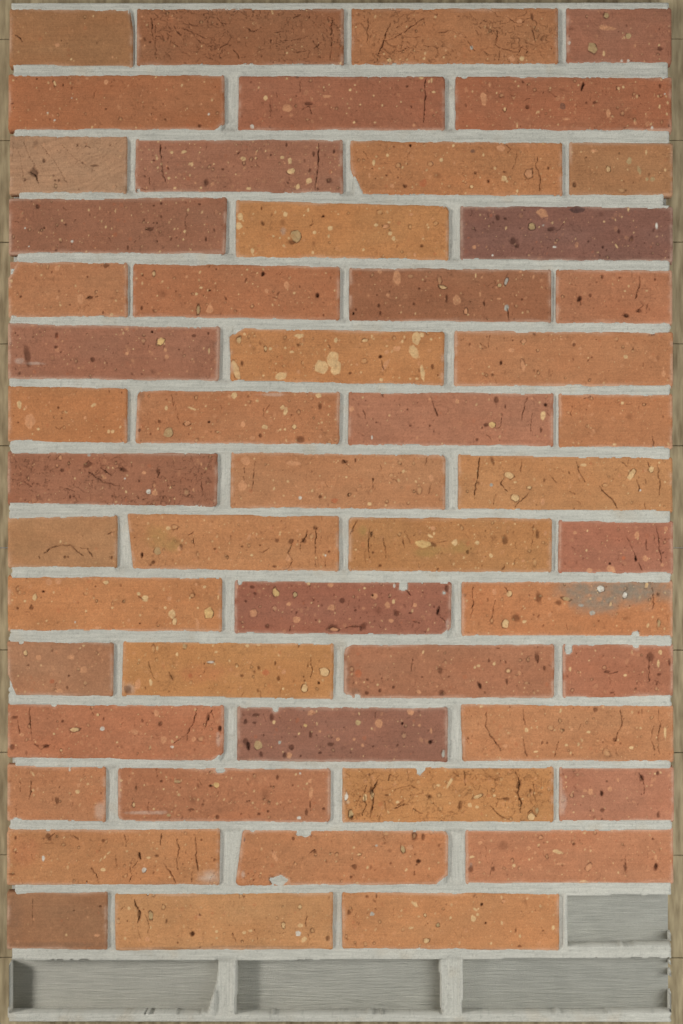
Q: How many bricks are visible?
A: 52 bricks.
